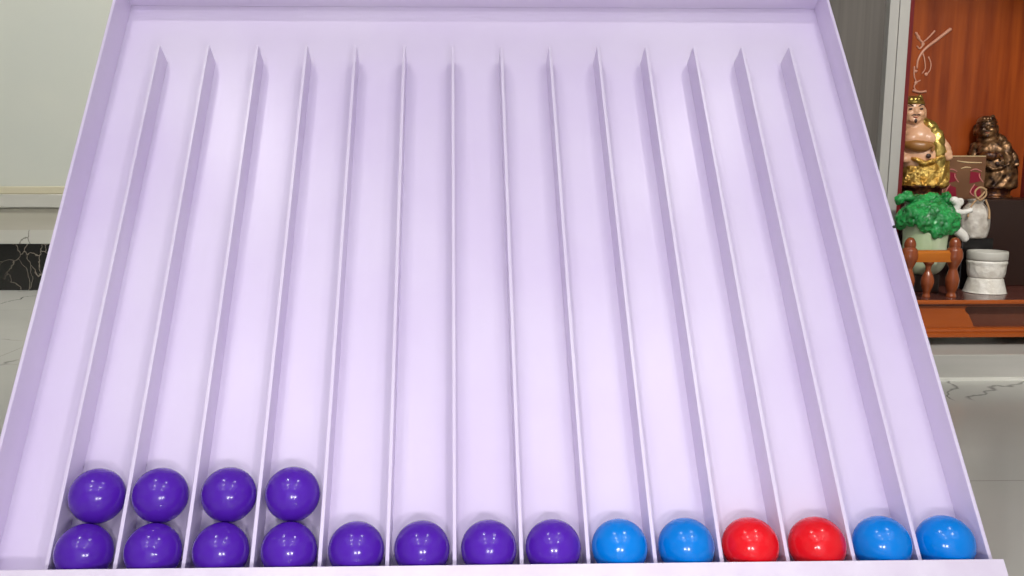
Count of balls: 18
